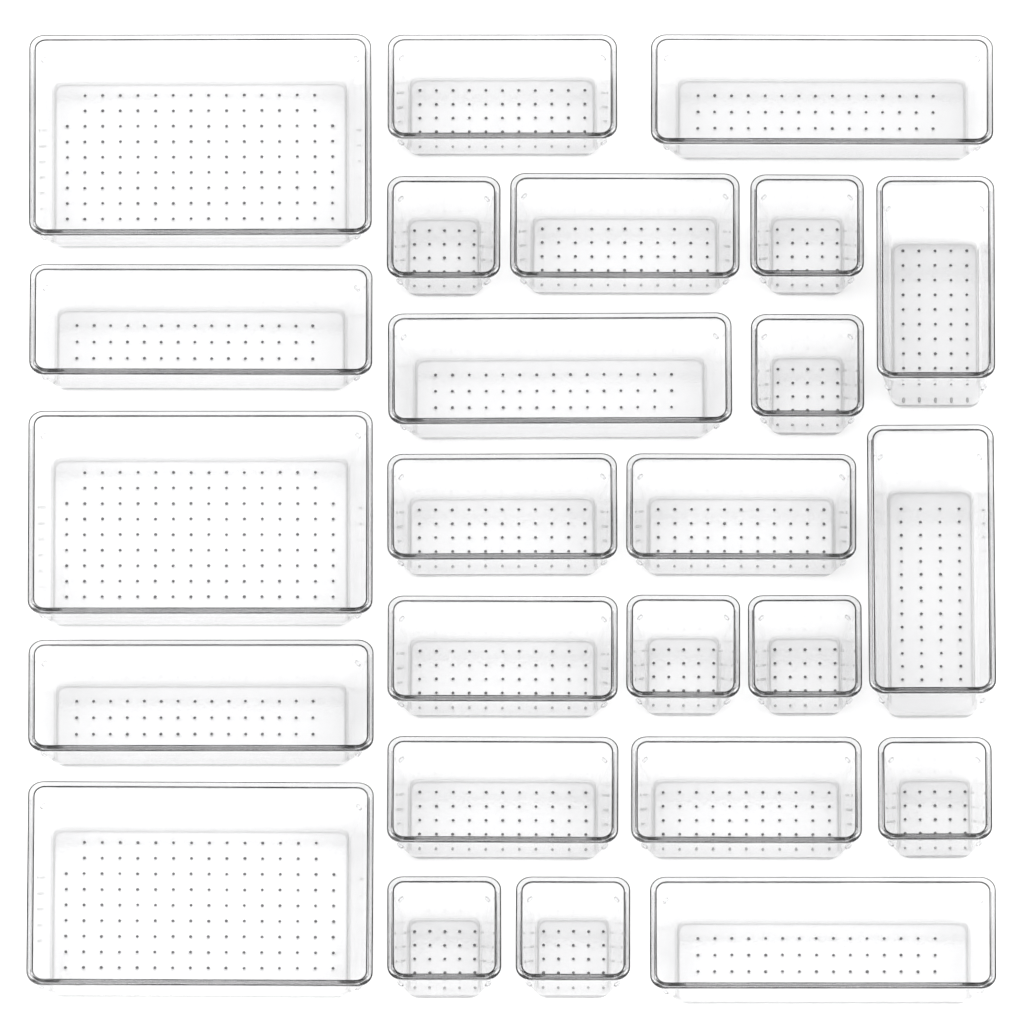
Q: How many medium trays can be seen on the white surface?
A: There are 8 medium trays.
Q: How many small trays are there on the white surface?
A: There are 8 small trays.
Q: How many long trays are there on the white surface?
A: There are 6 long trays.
